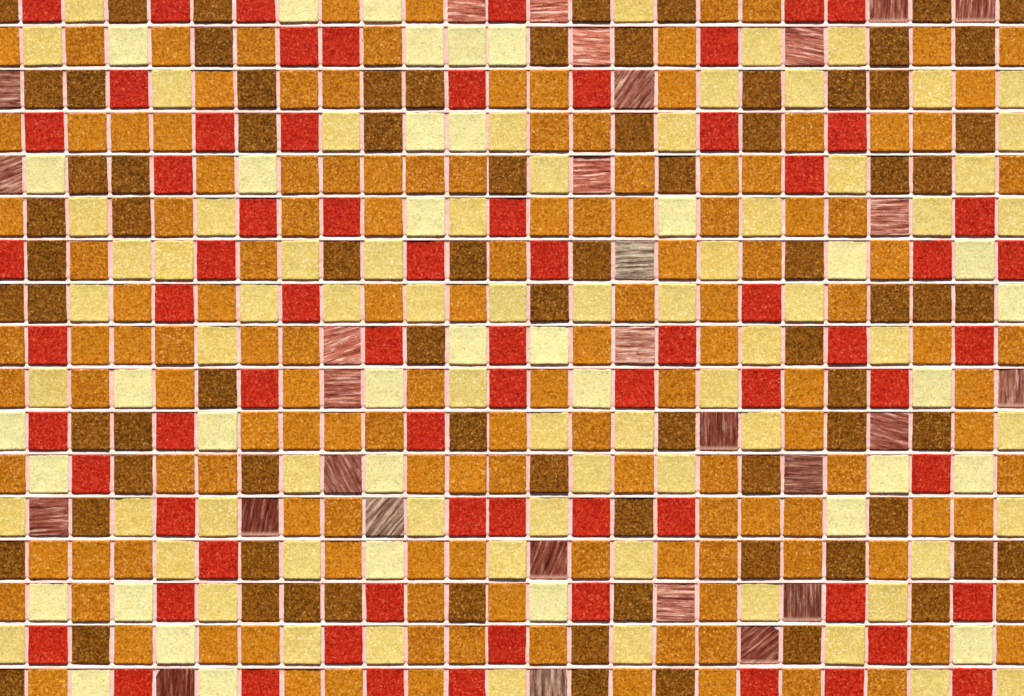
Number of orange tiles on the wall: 140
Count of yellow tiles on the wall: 107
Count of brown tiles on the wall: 79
